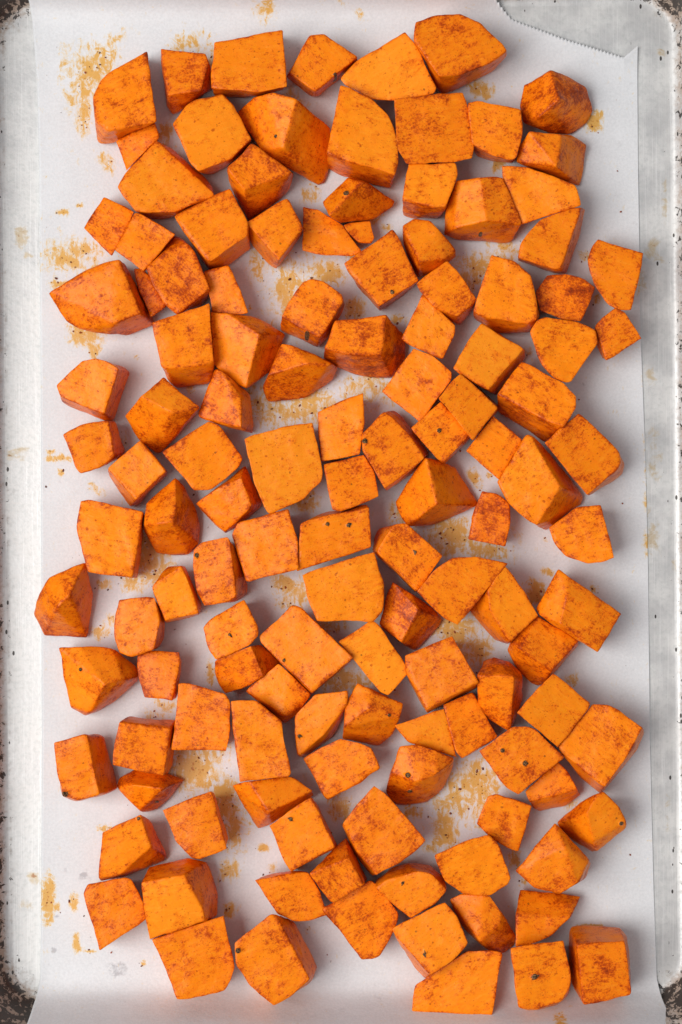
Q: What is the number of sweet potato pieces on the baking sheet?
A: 129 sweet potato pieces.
